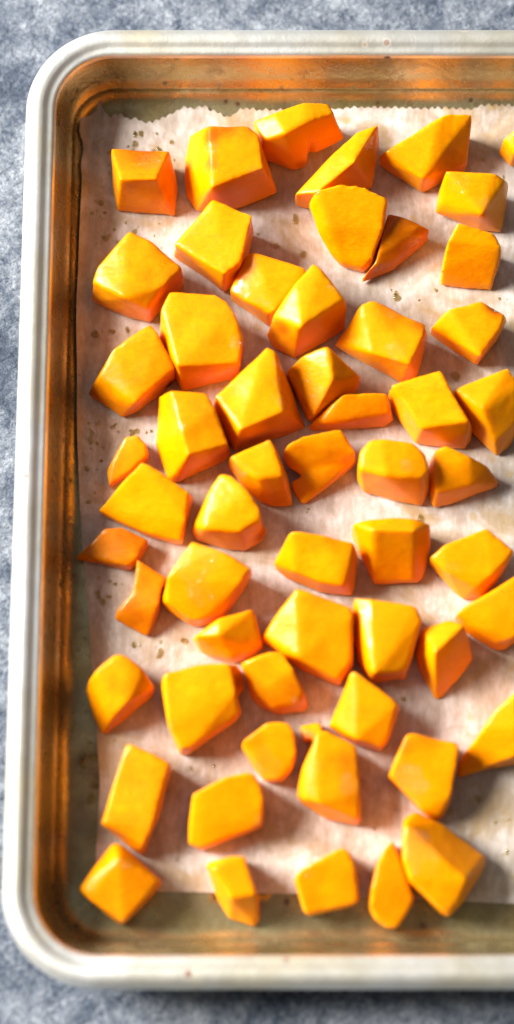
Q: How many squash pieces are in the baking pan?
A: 57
